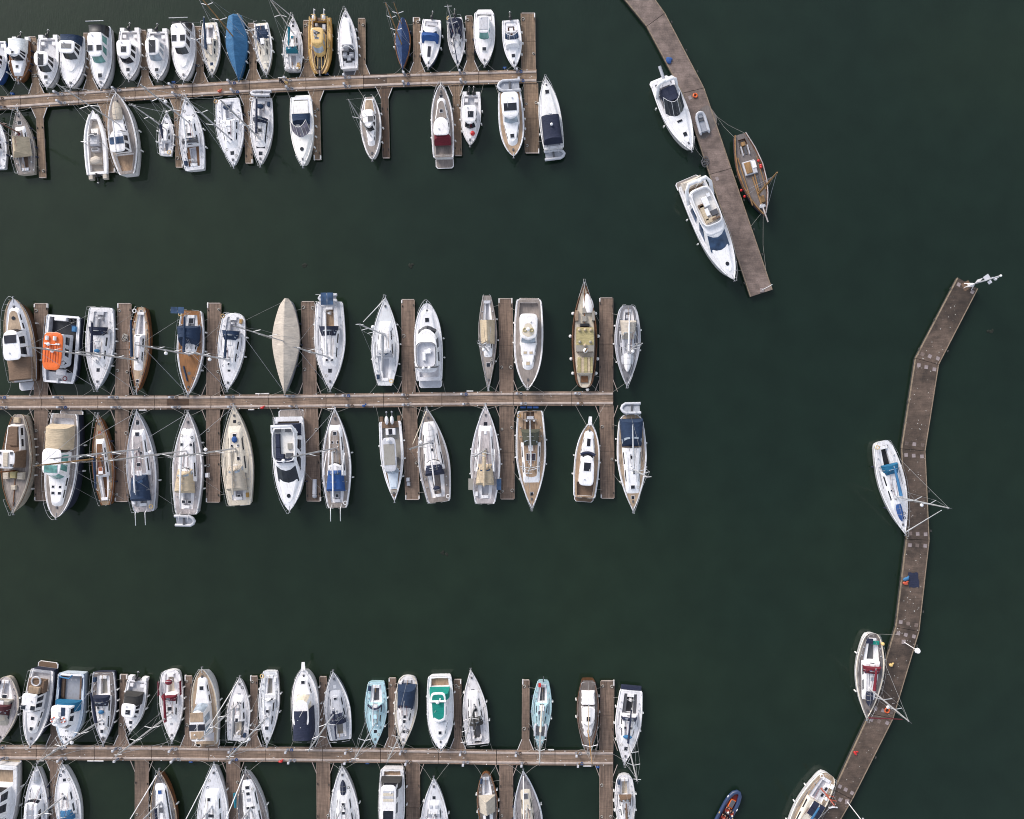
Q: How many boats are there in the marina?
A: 99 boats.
